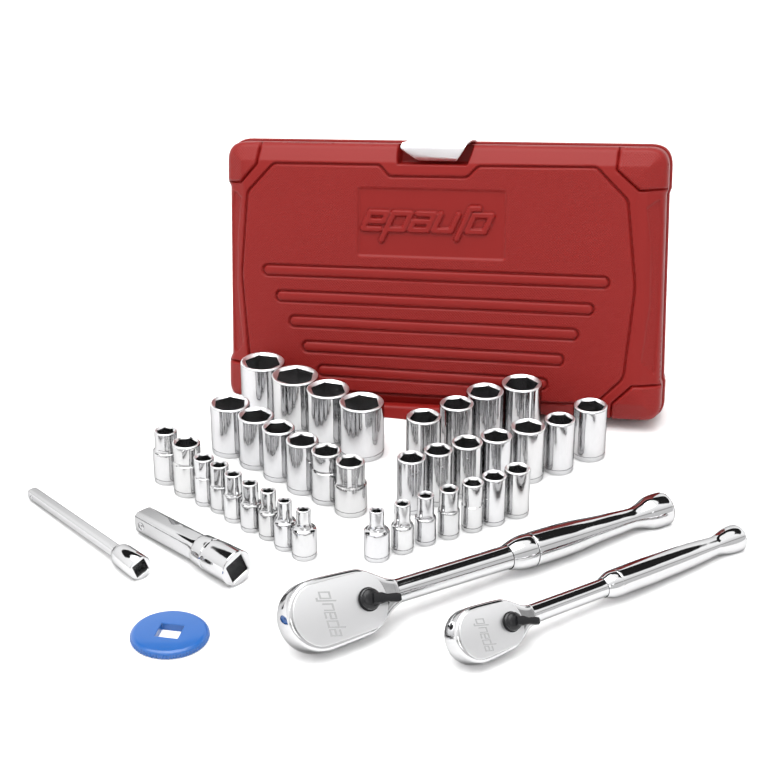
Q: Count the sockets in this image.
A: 37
